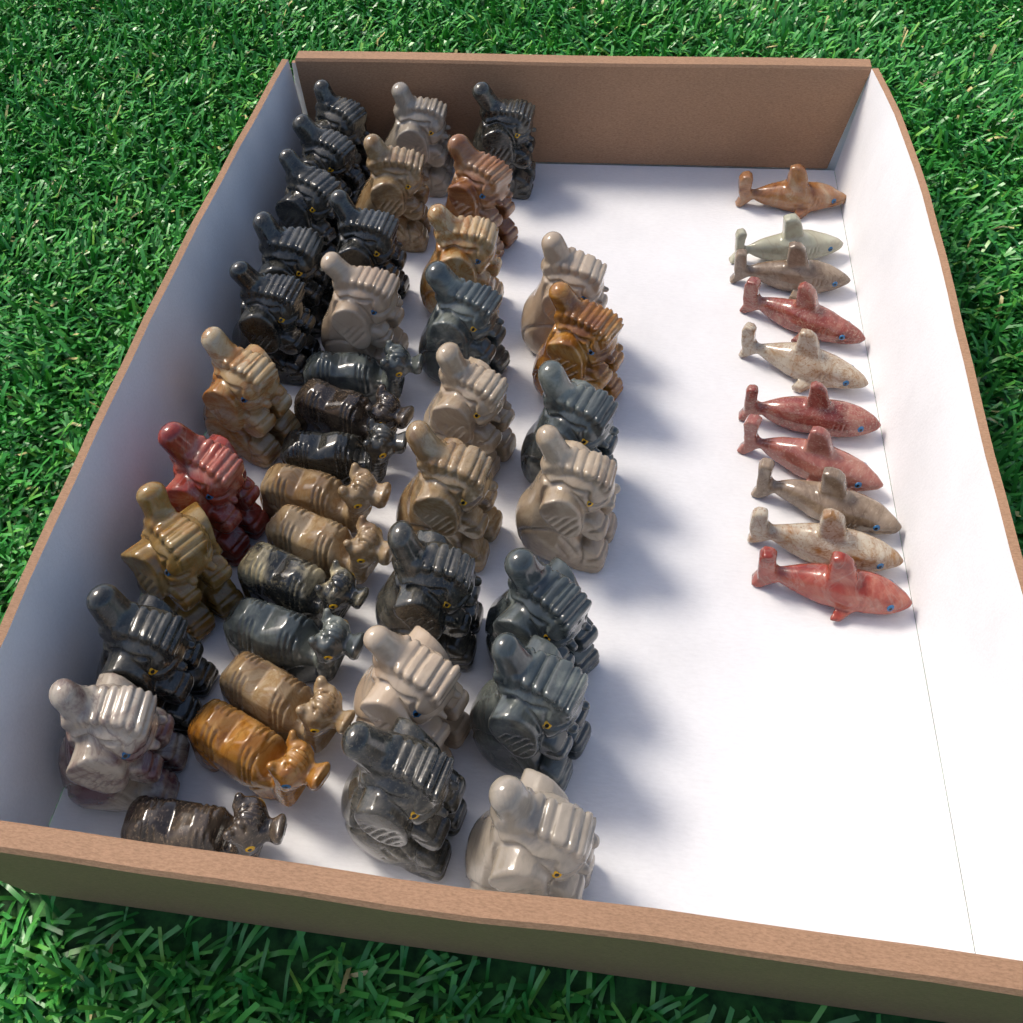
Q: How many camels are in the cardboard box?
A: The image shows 10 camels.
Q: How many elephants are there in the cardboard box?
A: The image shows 30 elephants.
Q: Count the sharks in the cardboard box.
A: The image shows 10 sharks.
